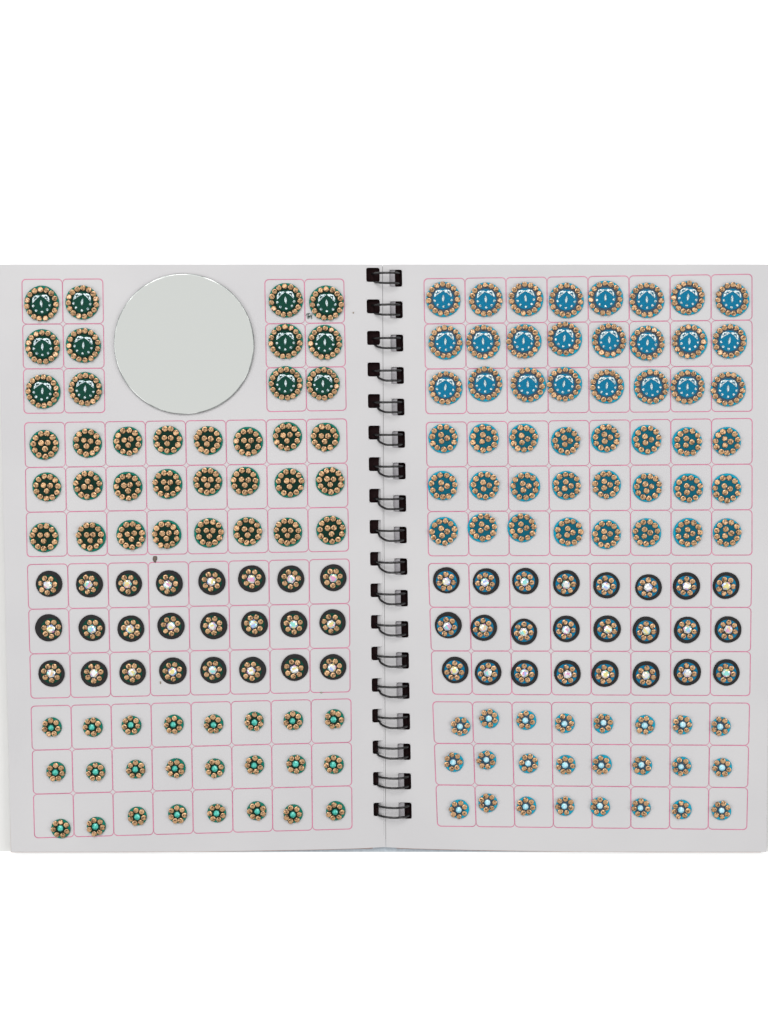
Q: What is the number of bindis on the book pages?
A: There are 180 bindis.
